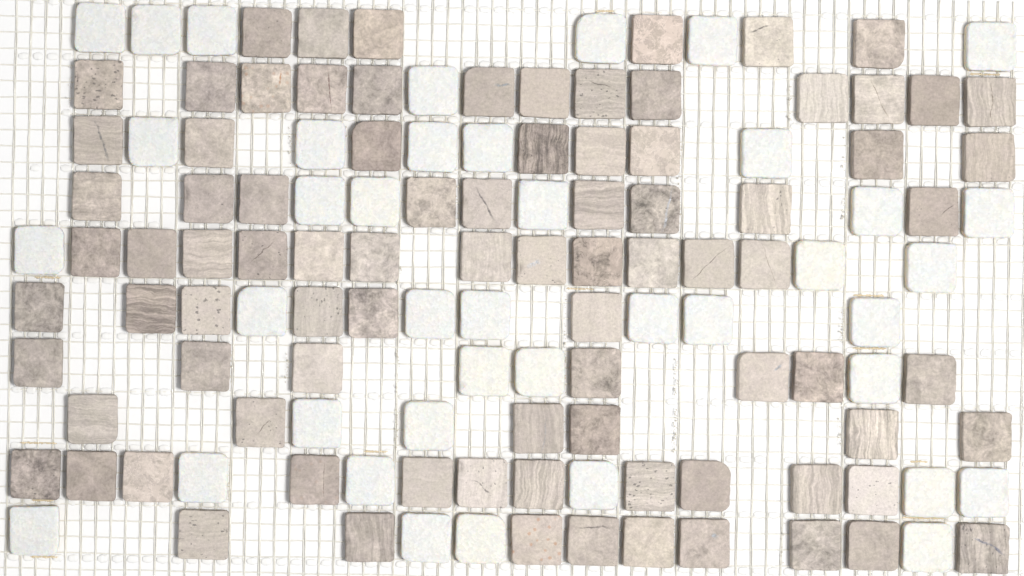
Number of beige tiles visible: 87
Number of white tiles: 40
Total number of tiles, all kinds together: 127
